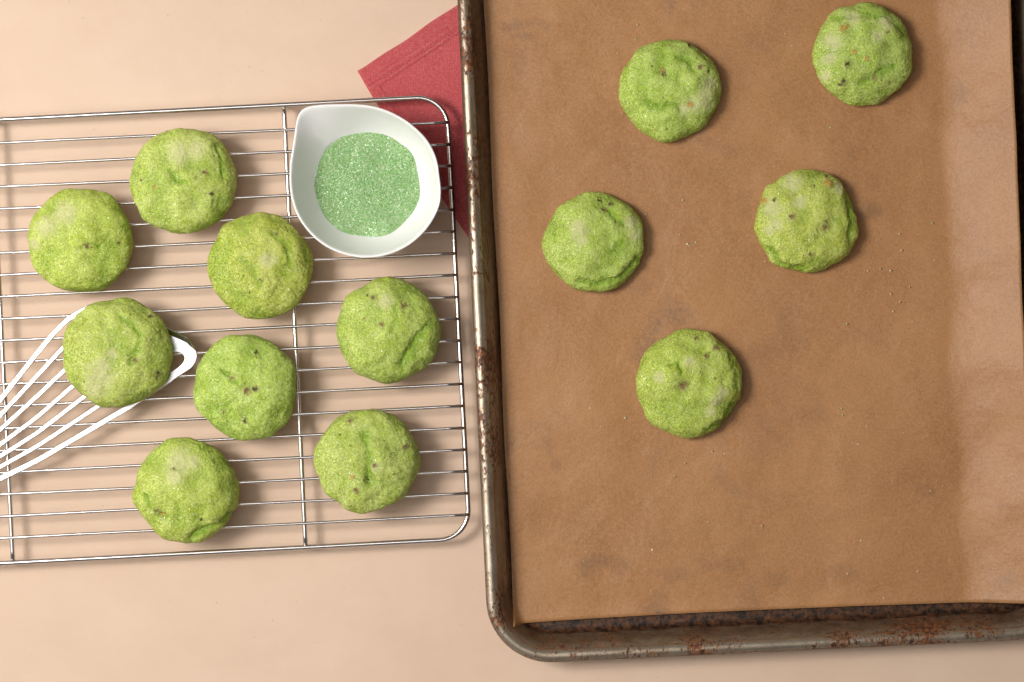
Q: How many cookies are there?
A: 13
